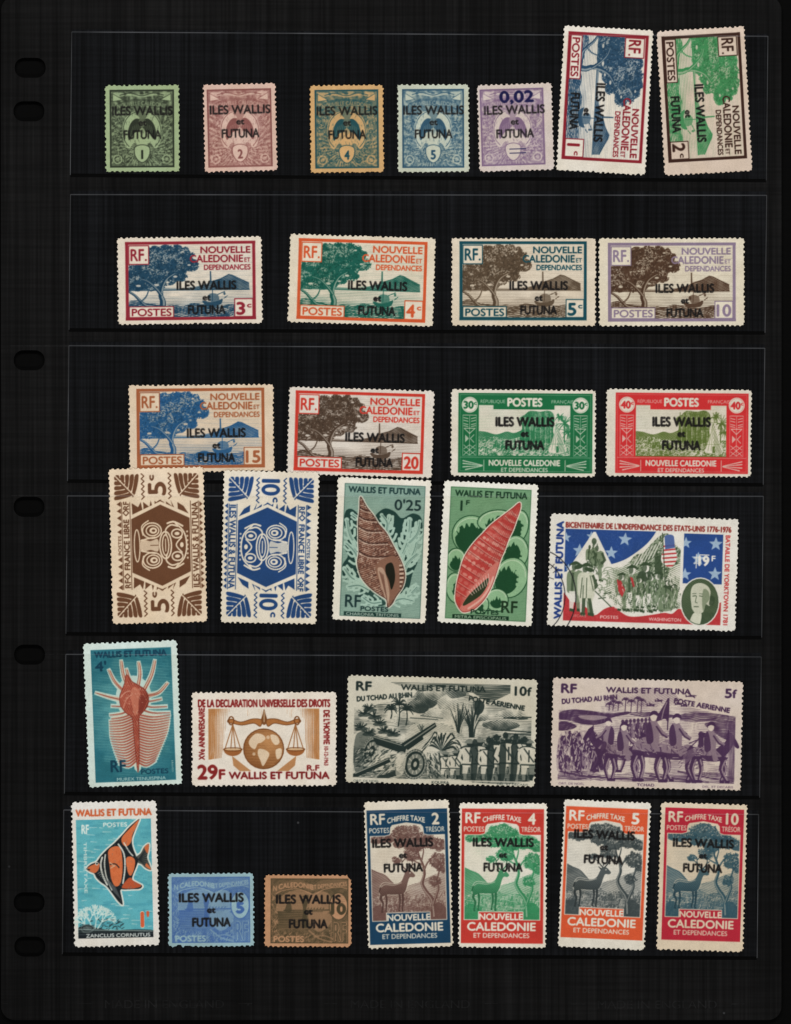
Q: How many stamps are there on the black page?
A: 31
